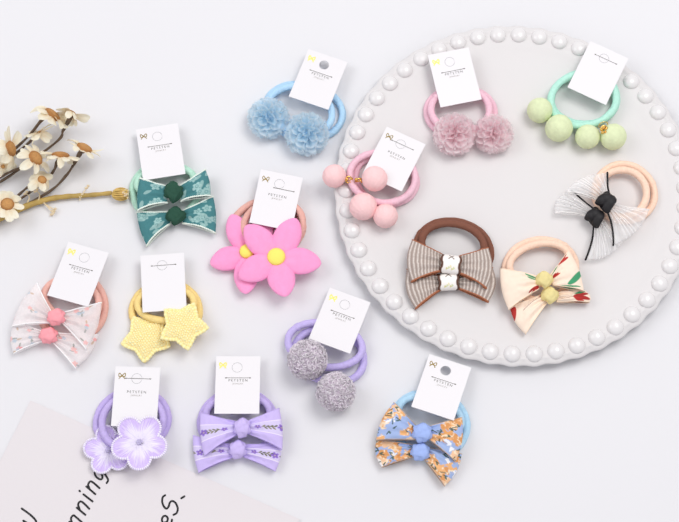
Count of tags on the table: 12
